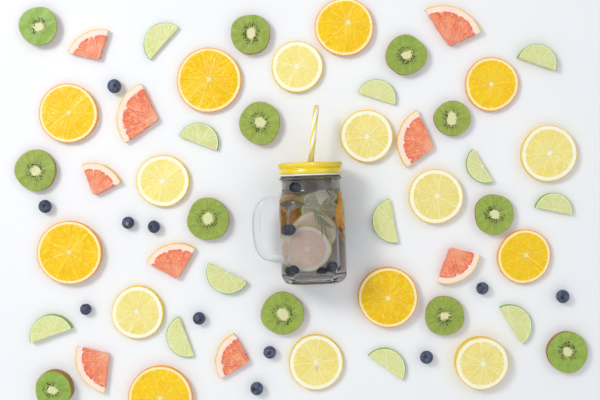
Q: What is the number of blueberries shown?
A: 16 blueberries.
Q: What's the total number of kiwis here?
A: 12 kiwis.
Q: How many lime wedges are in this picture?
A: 12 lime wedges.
